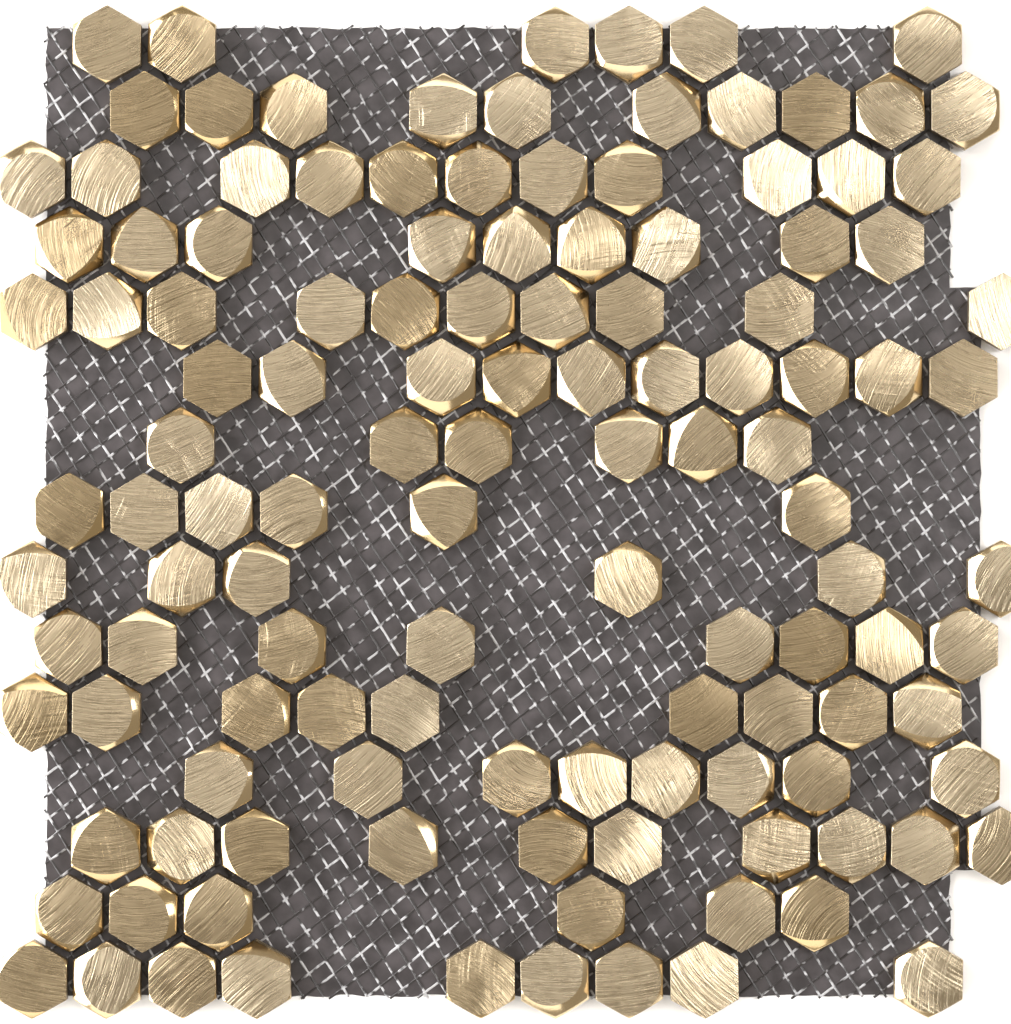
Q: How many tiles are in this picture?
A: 124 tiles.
